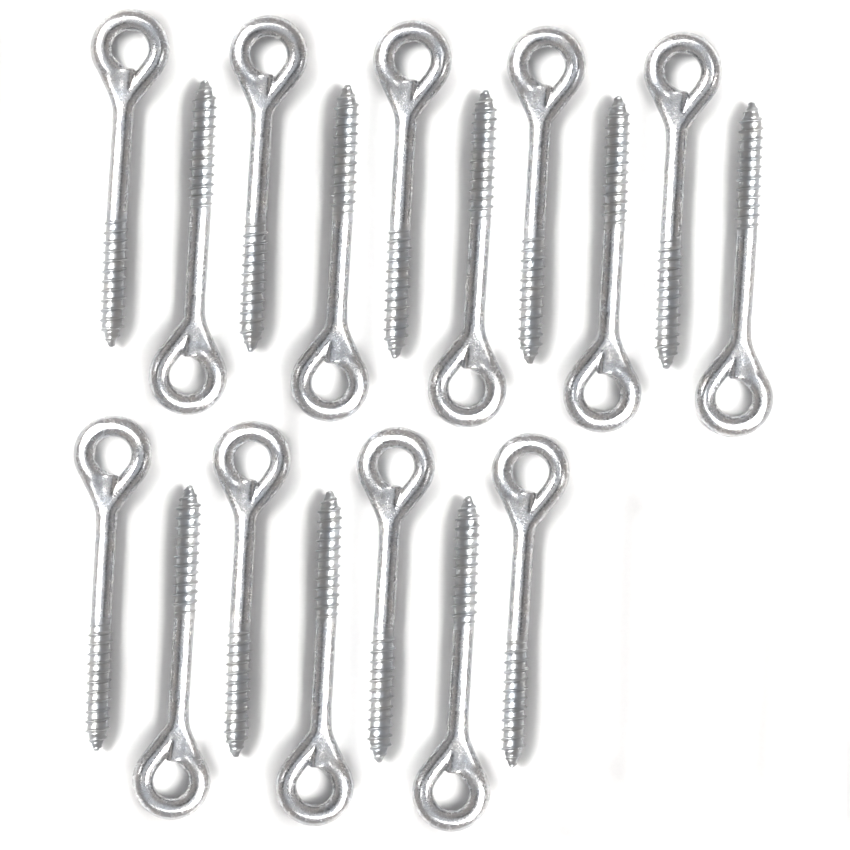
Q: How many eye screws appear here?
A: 17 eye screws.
